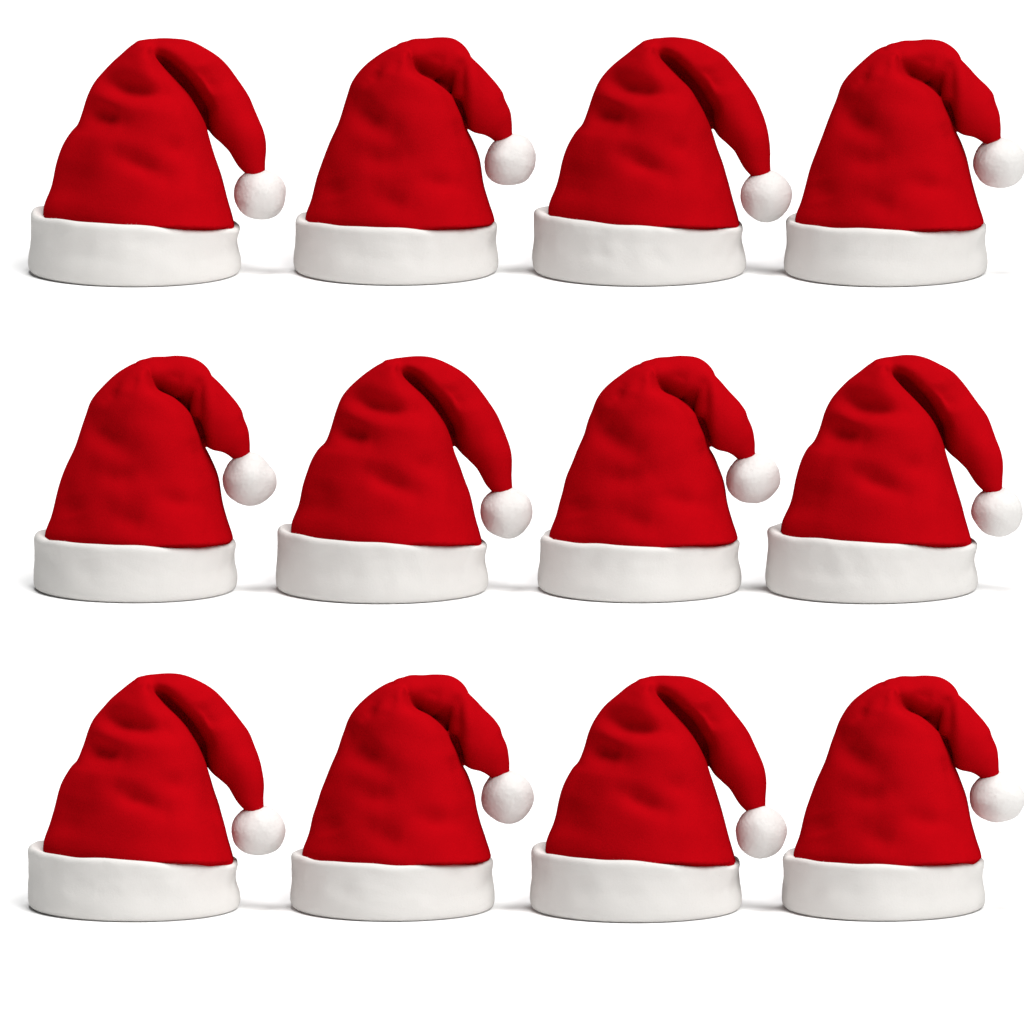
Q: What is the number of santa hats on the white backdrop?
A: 12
